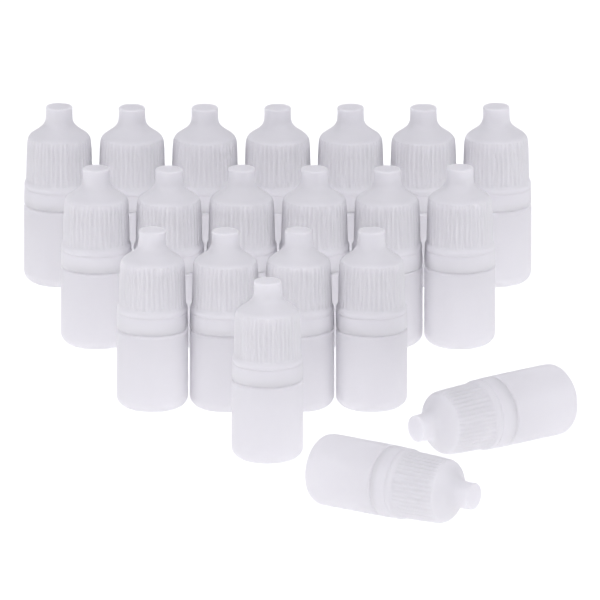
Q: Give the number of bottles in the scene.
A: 20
